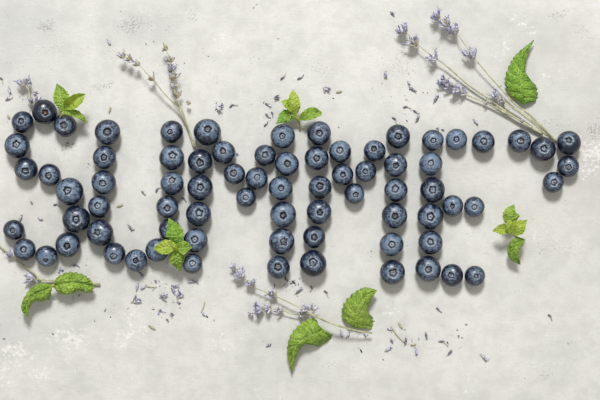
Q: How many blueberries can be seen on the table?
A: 76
